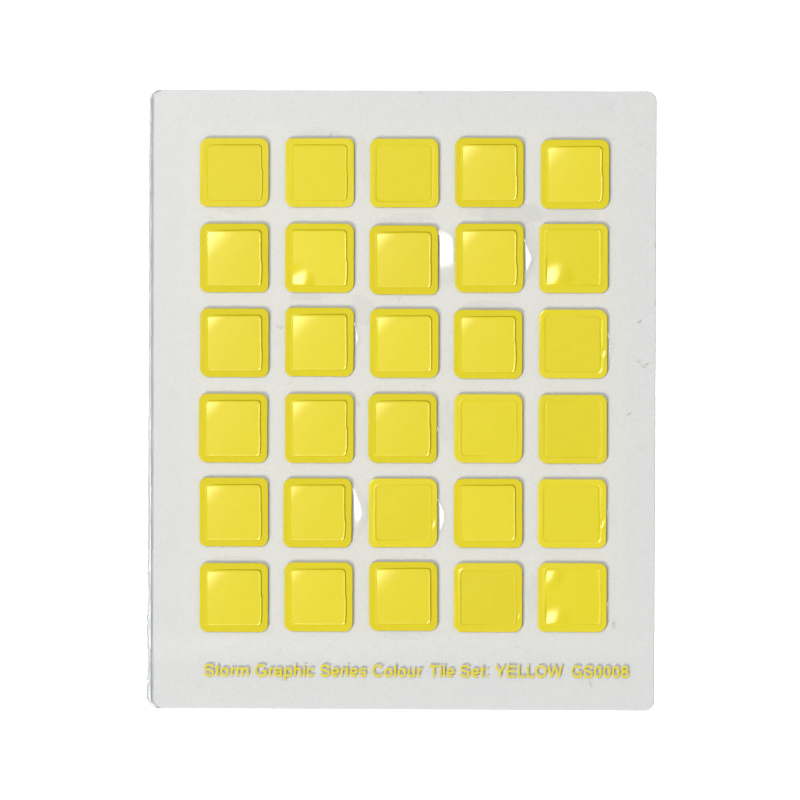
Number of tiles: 30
